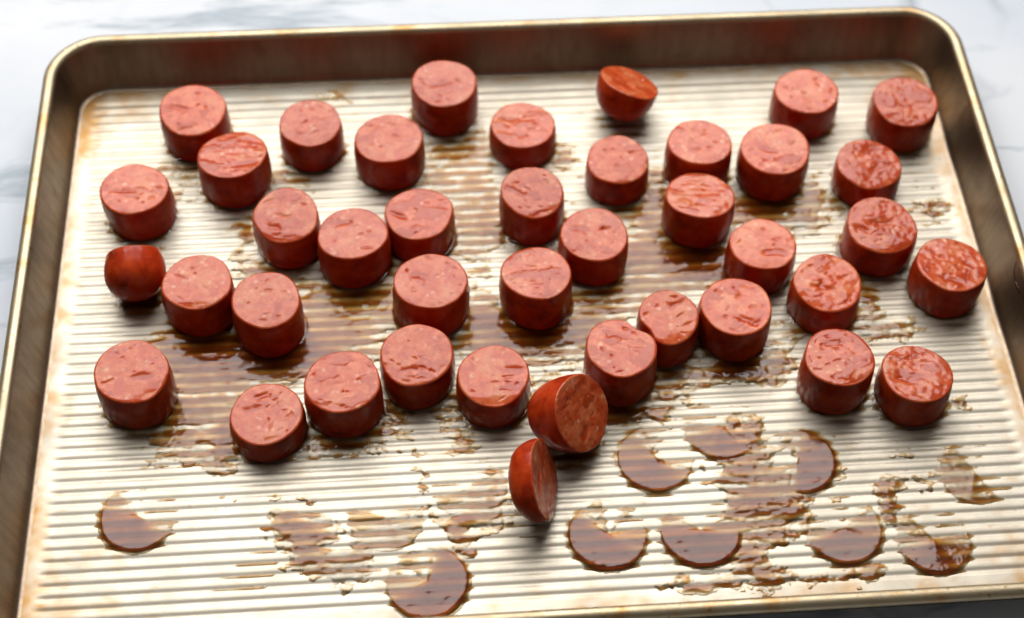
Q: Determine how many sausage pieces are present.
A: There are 41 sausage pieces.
